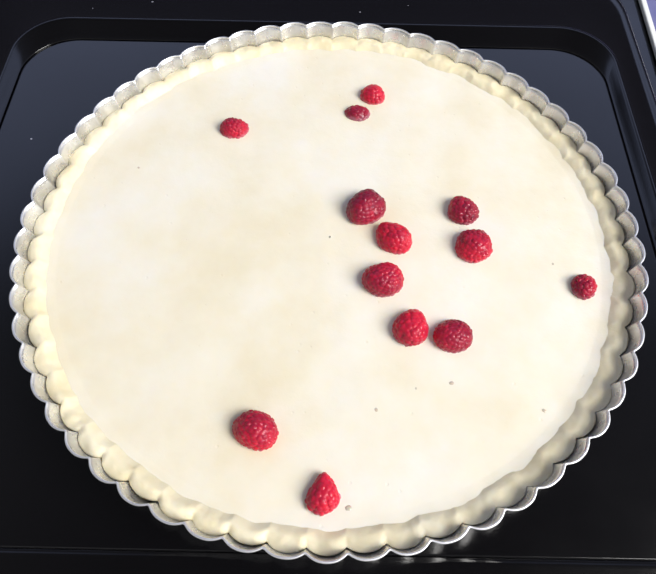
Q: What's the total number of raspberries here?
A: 13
